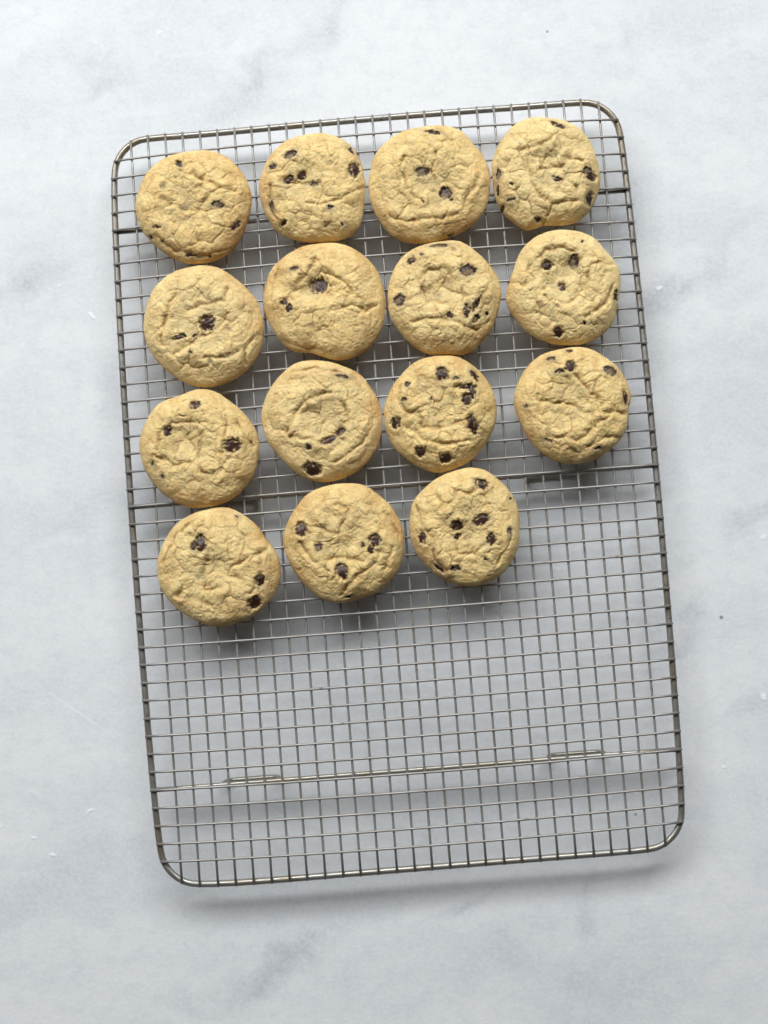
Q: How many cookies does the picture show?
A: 15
